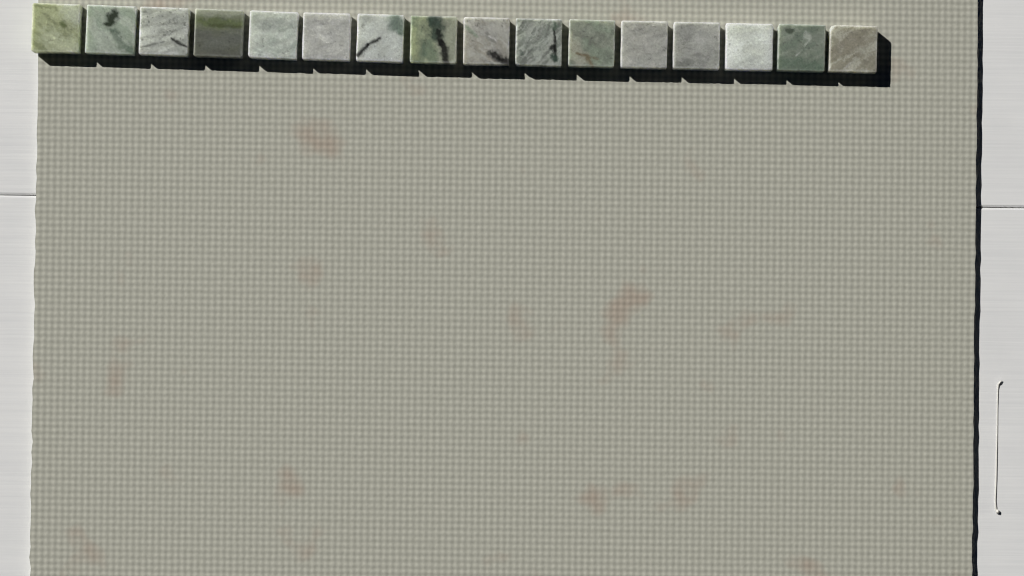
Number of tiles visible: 16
